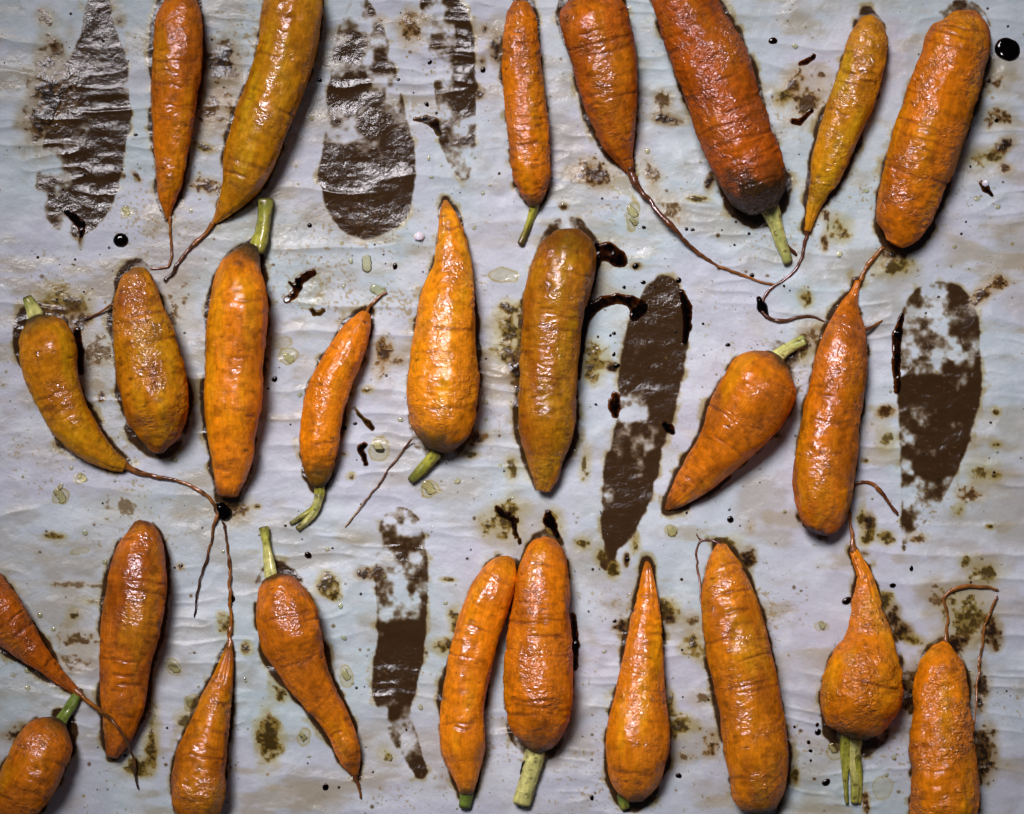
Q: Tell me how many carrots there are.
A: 26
